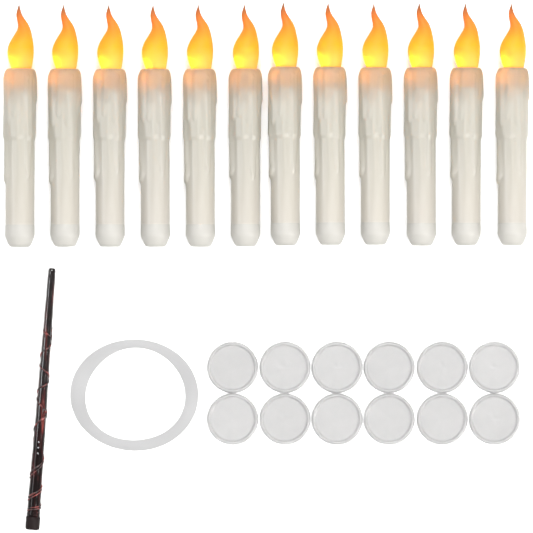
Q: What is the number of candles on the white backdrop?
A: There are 12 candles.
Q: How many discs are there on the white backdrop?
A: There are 12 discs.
